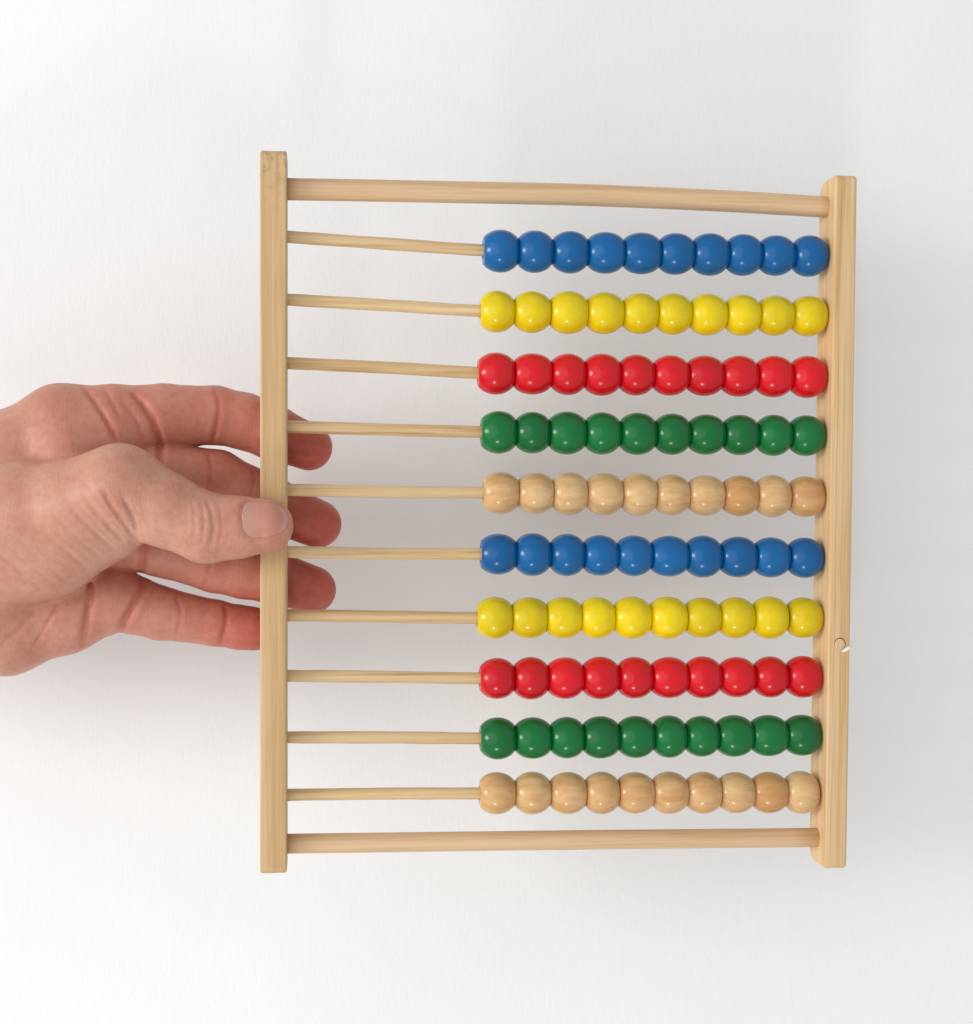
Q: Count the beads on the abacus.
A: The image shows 100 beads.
